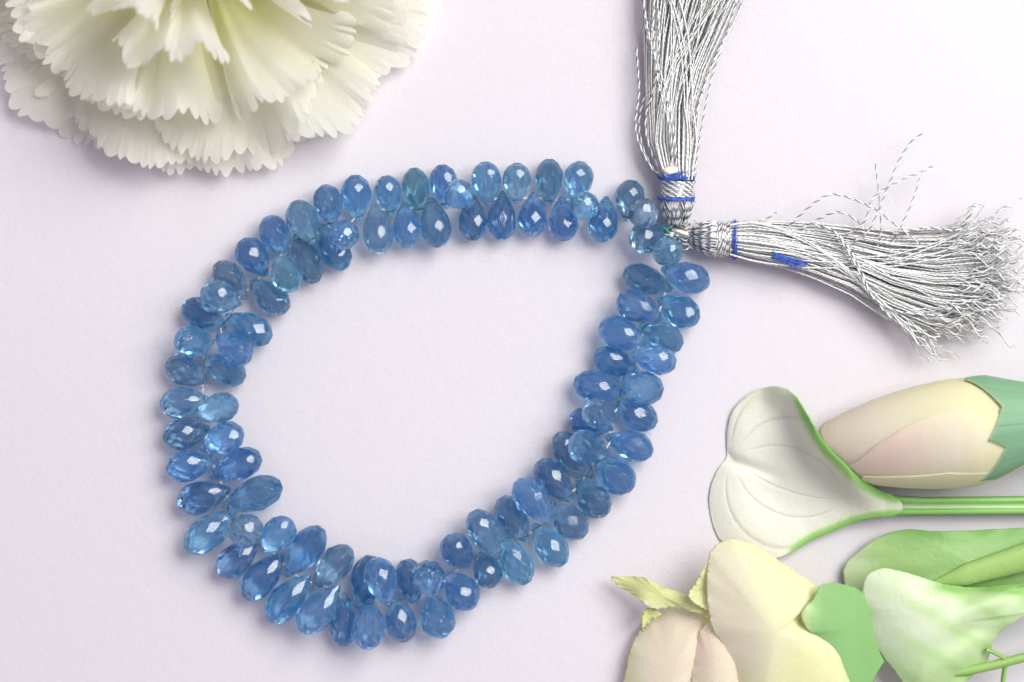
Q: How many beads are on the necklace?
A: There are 92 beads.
